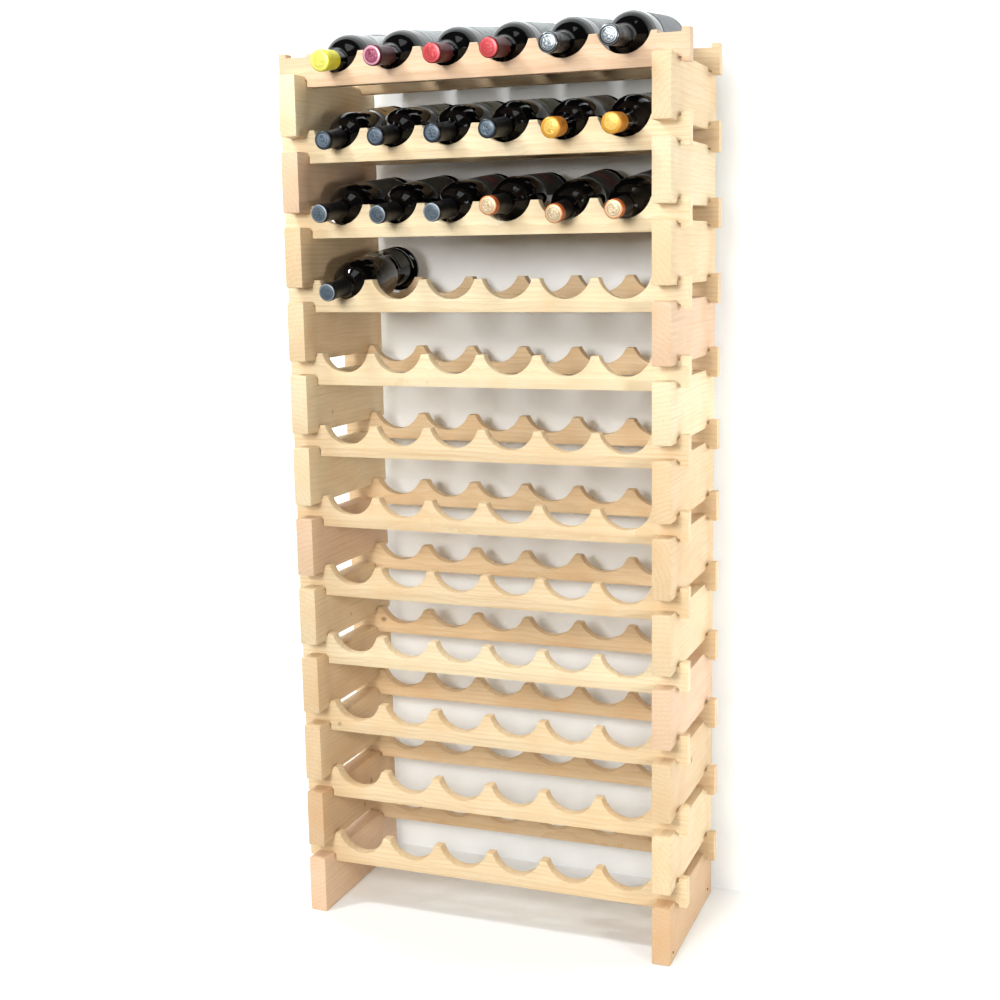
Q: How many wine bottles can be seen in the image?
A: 19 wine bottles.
